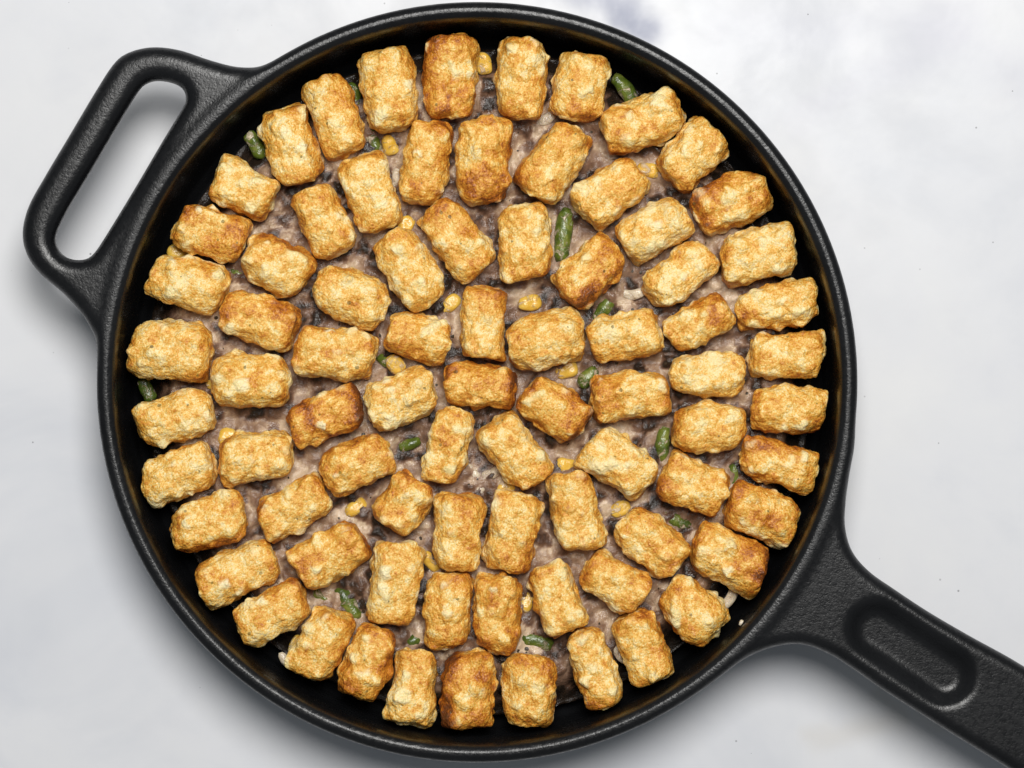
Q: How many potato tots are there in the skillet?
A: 80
